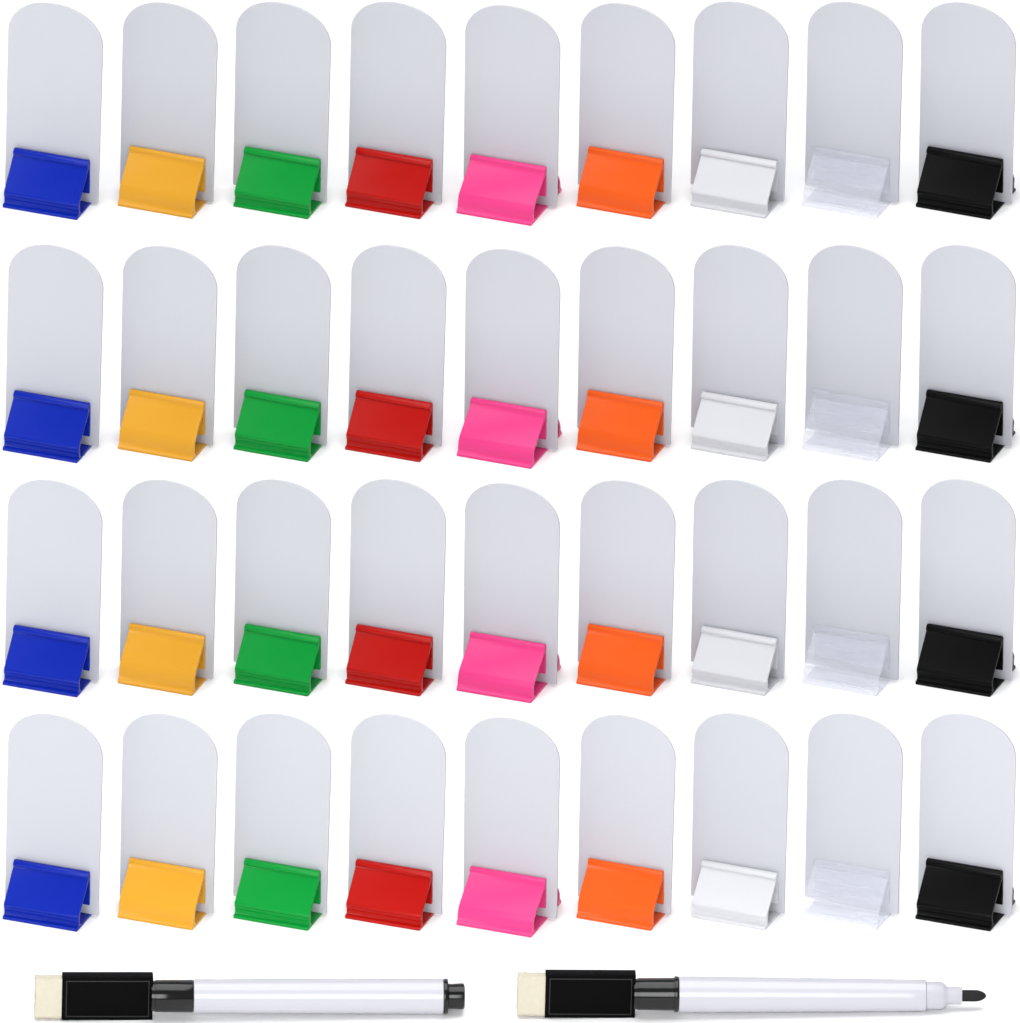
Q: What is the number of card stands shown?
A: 36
